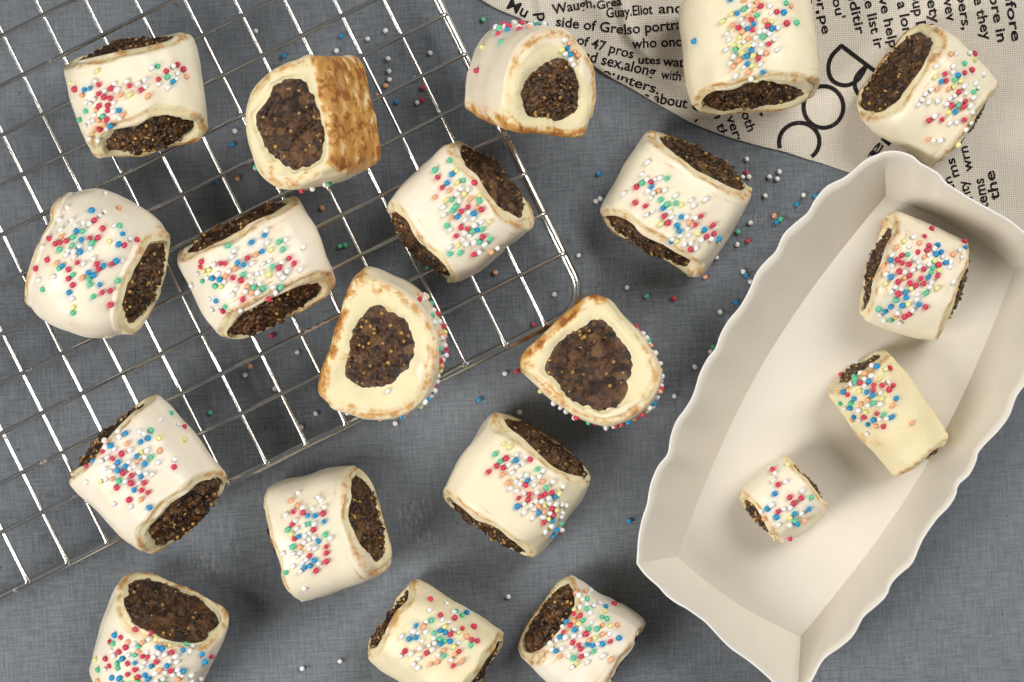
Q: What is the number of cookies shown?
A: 20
